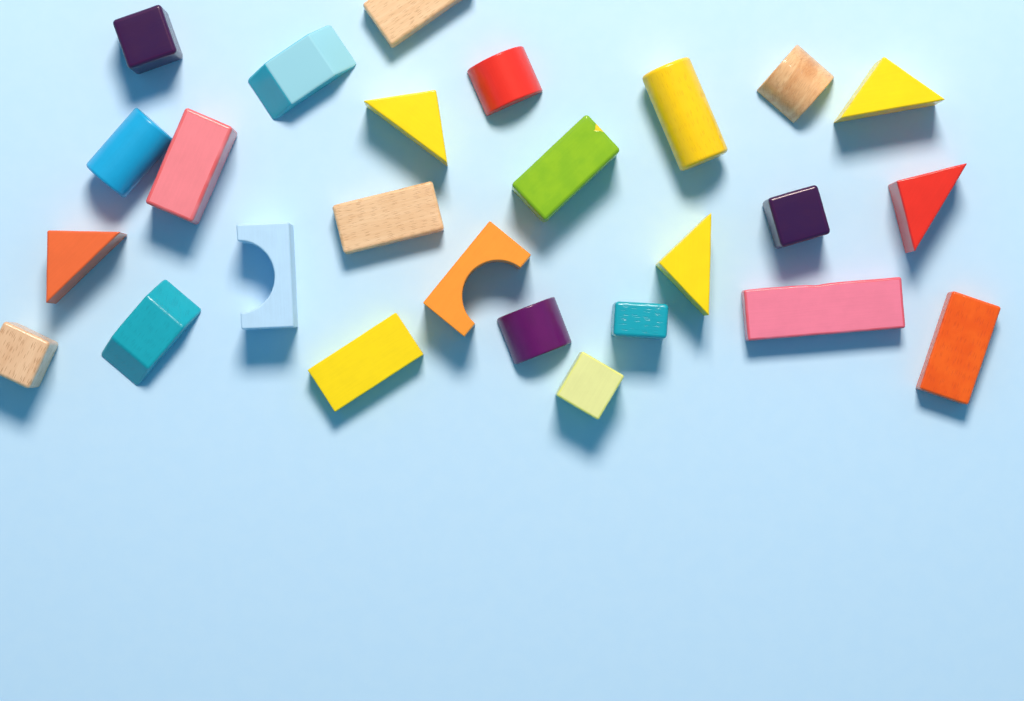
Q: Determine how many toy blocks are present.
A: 26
